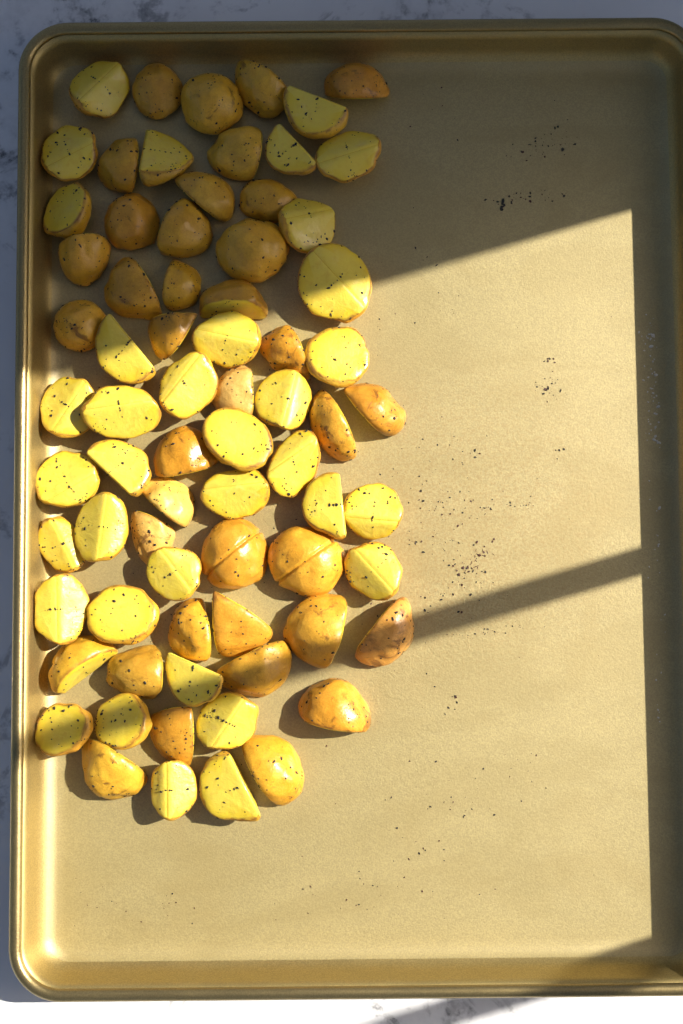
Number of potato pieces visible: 72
